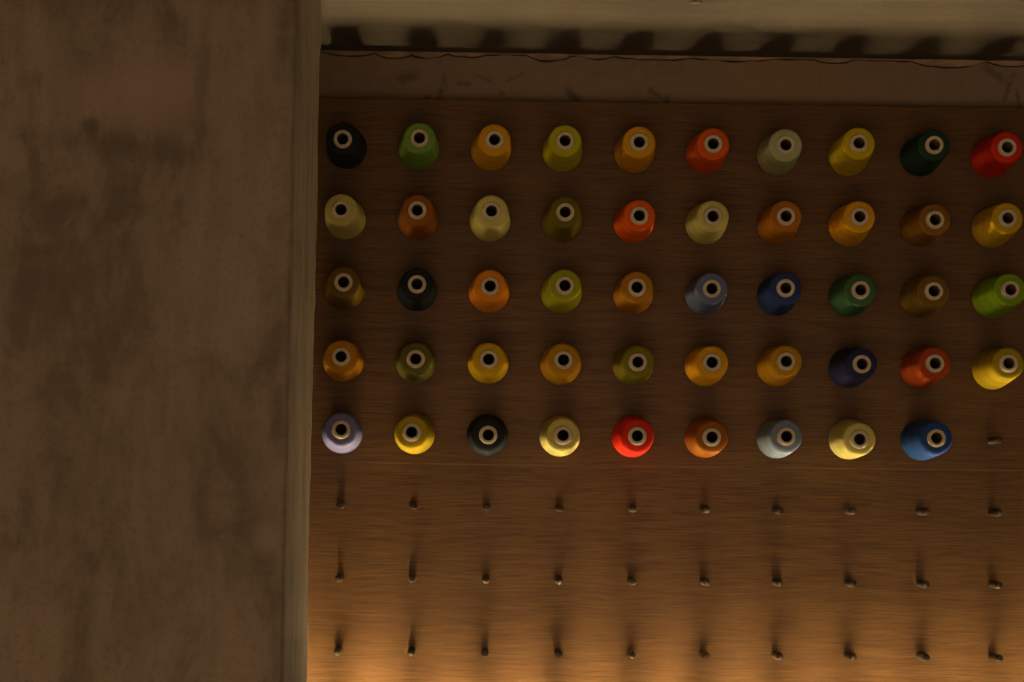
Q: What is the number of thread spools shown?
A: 49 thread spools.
